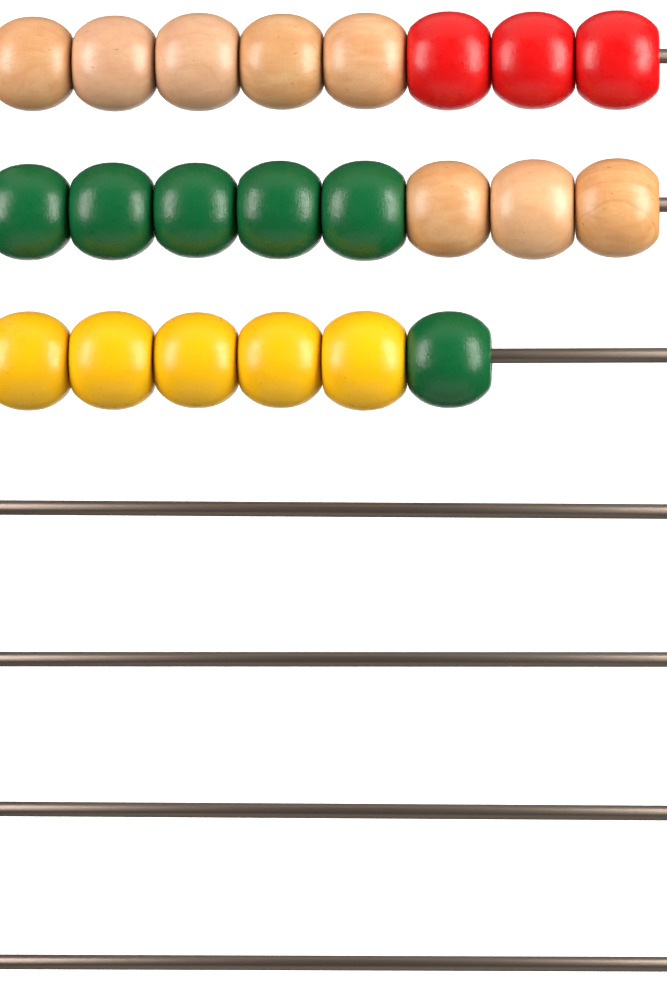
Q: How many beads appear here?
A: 22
